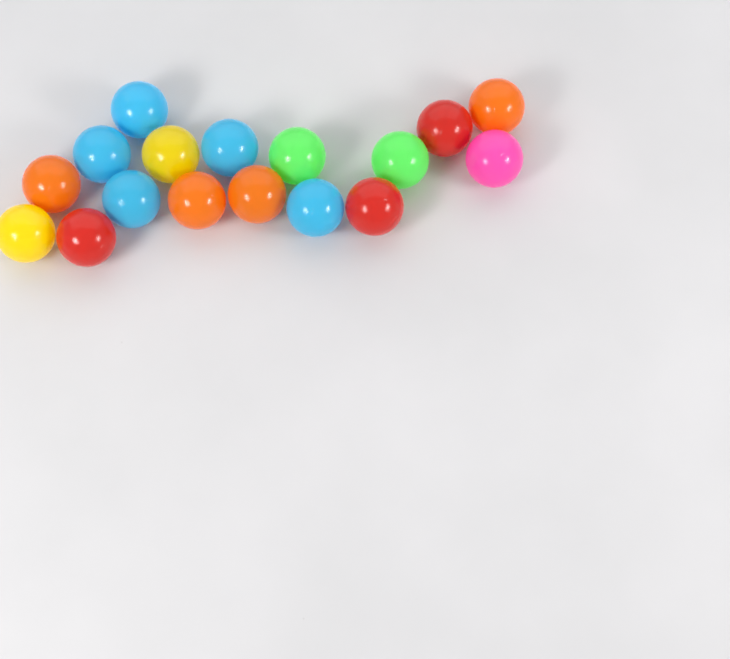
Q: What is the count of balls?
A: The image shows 17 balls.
